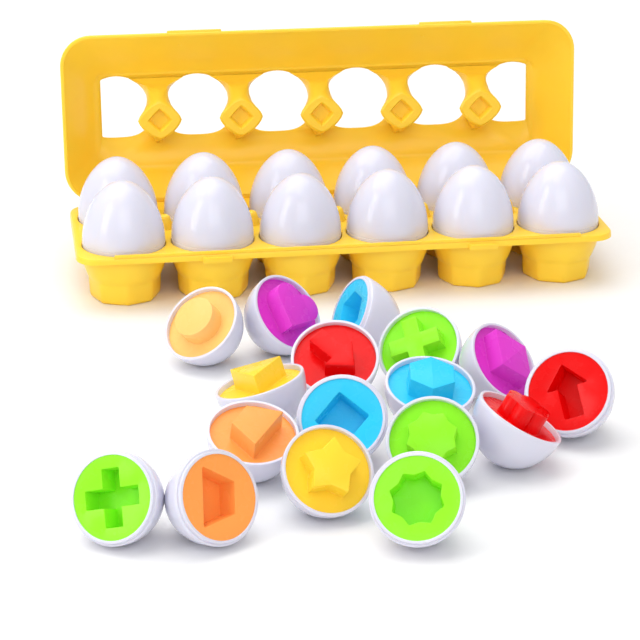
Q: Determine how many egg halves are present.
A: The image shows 17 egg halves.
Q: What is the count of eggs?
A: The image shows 12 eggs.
